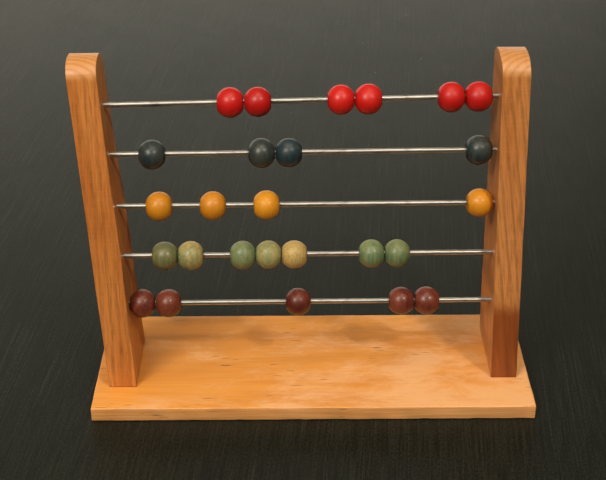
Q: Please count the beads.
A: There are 26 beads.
